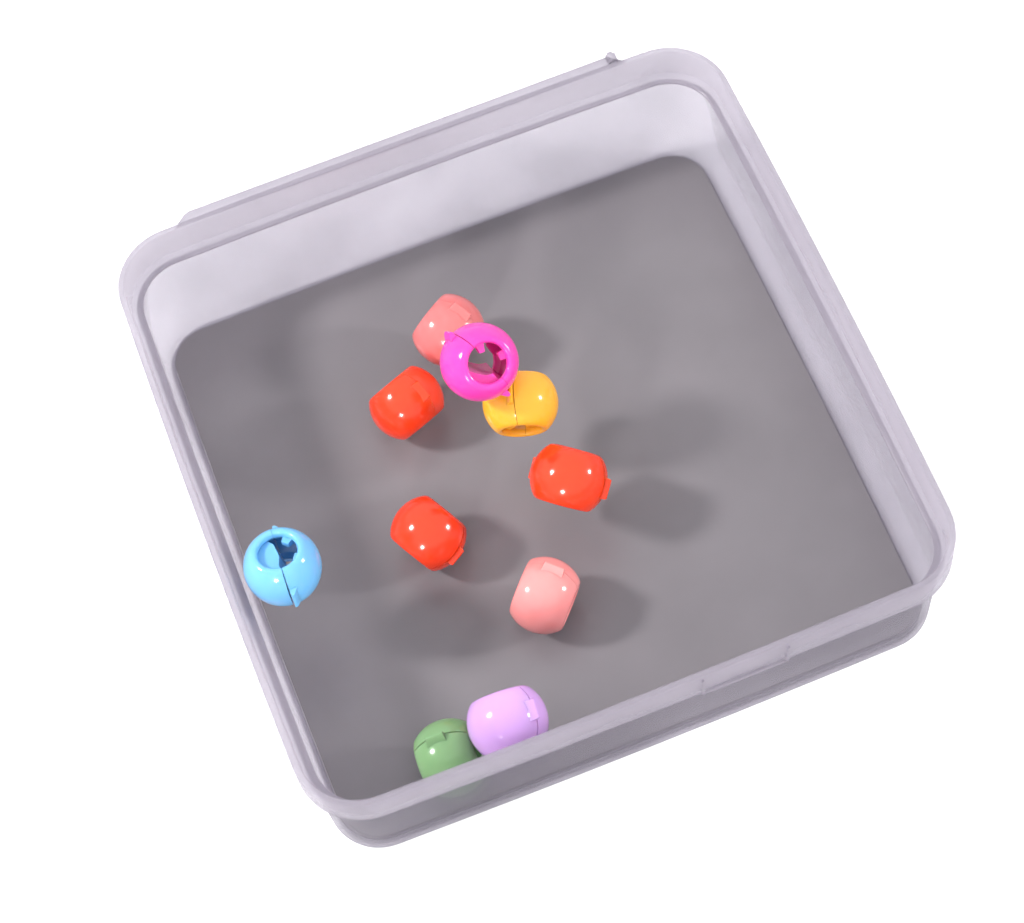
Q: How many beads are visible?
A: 10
